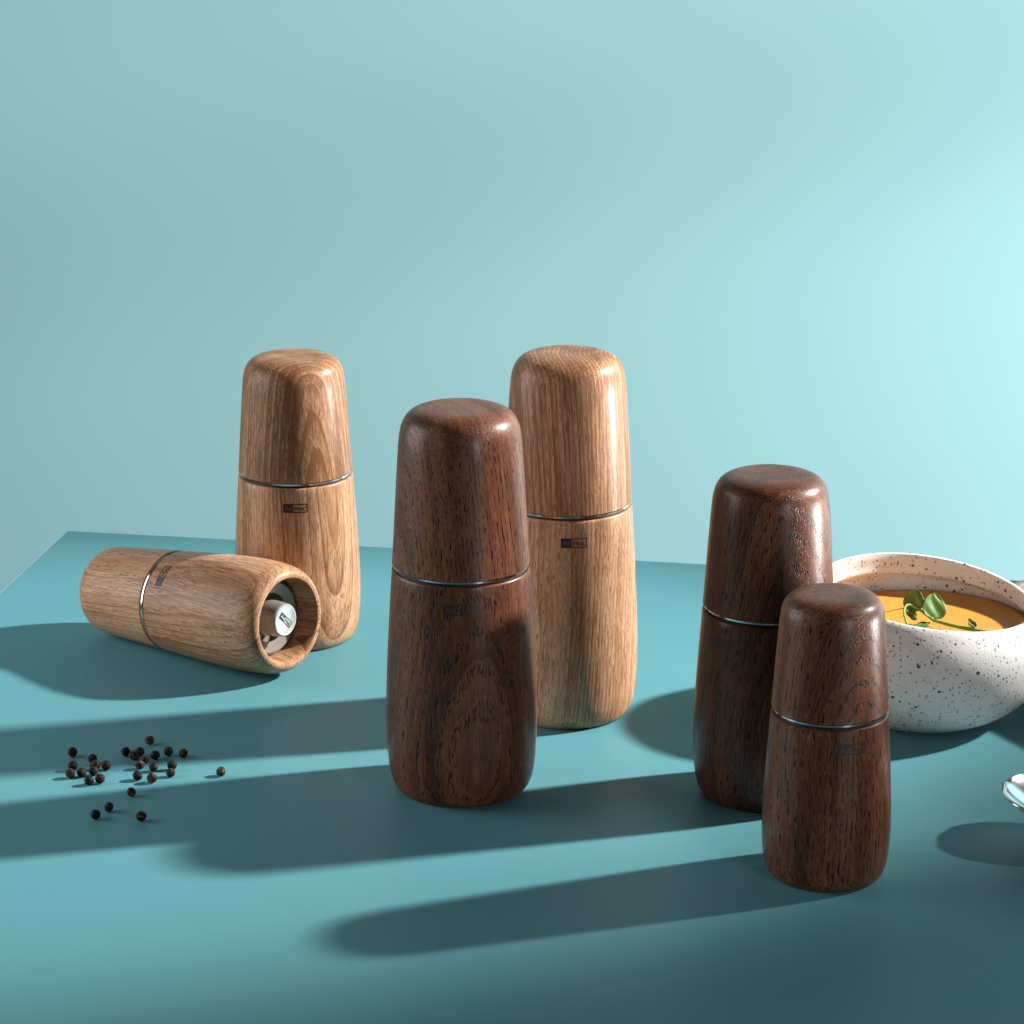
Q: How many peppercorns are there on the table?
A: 29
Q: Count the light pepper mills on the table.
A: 3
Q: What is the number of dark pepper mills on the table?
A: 3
